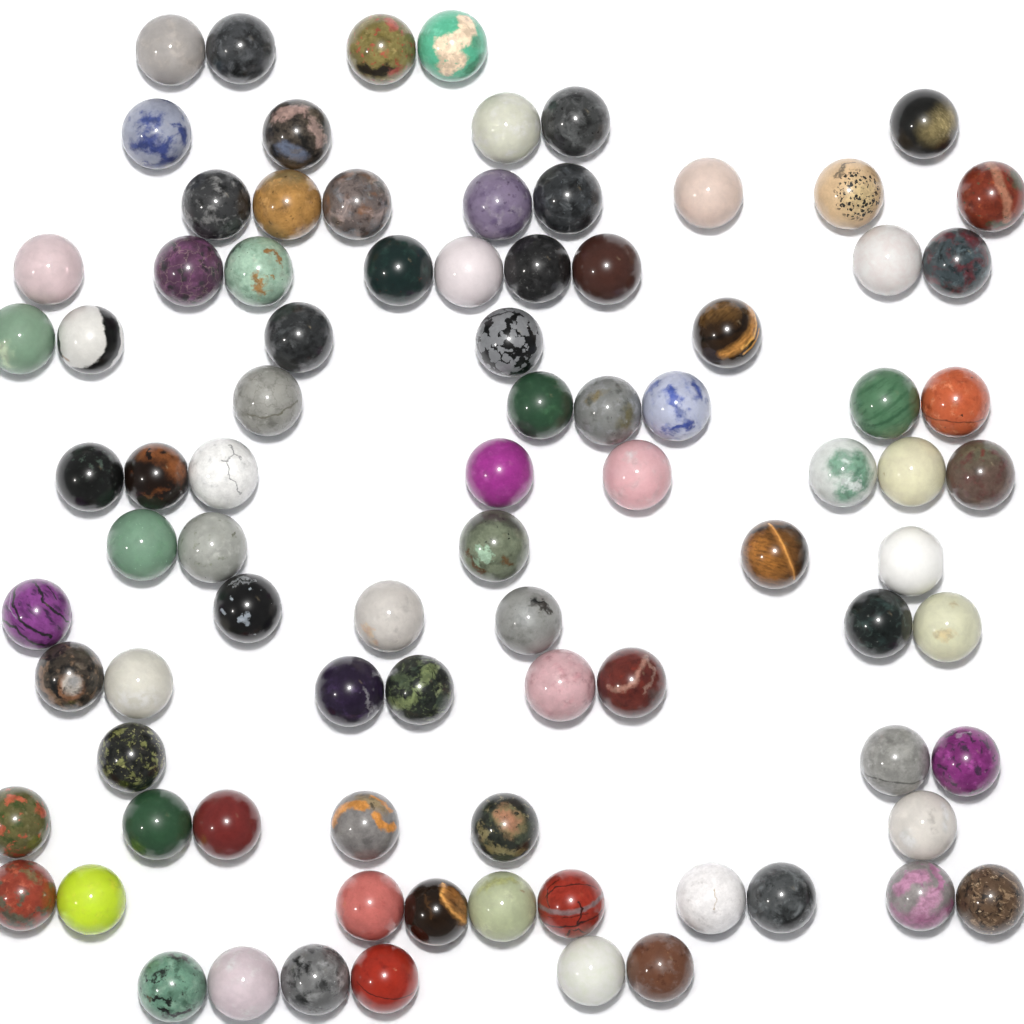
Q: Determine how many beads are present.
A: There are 87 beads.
